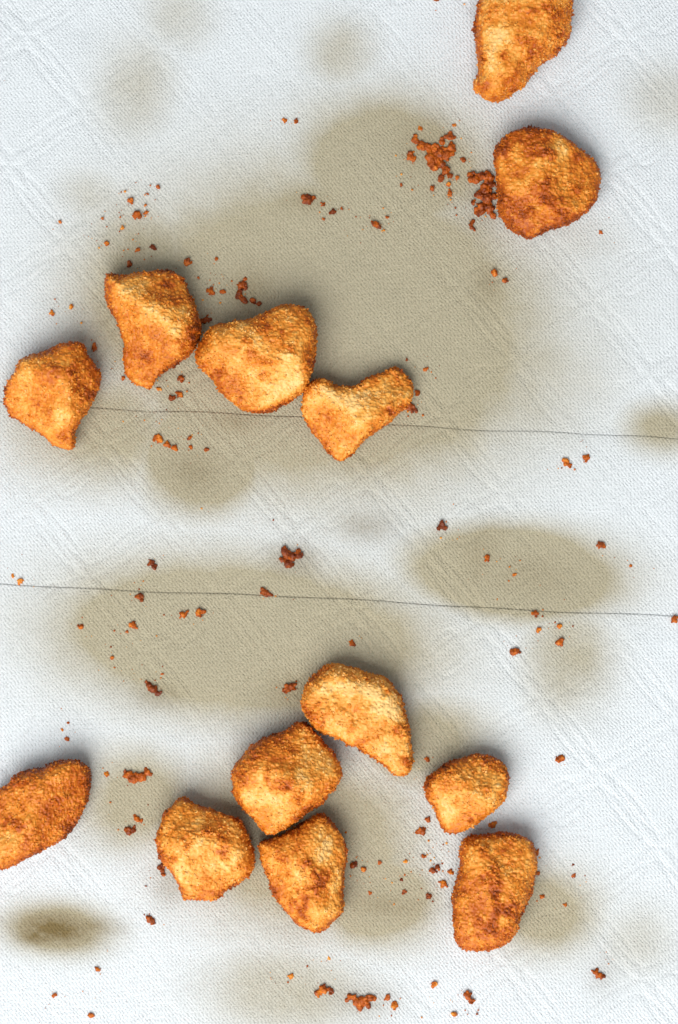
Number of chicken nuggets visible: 13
